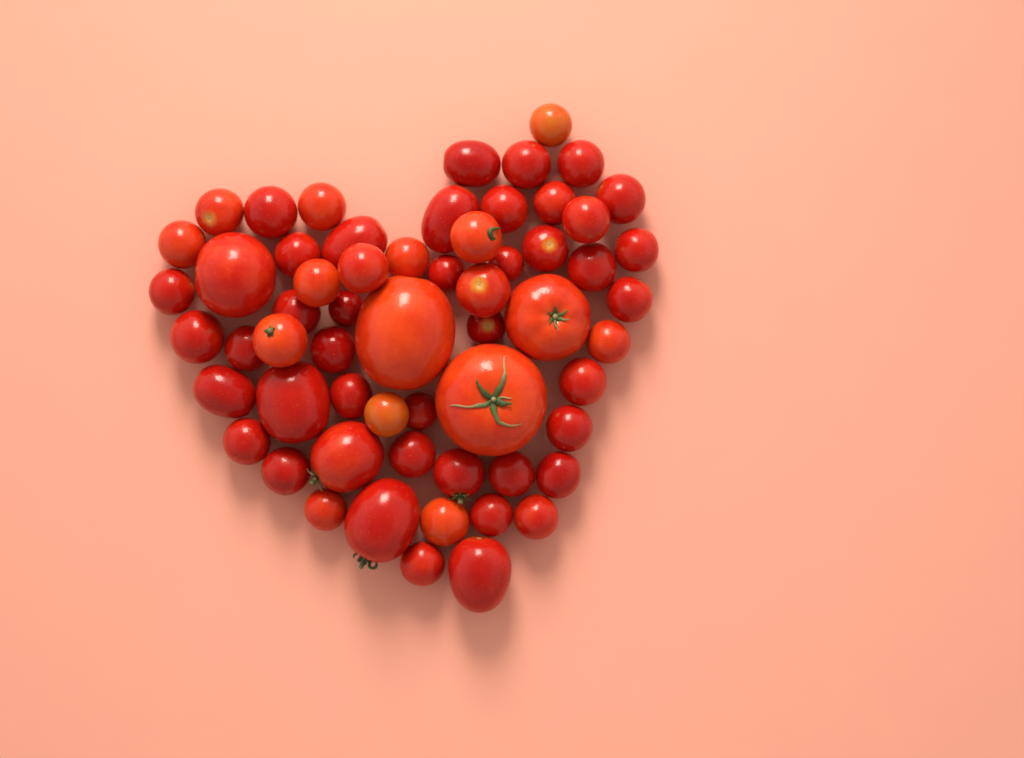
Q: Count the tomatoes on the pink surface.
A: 60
